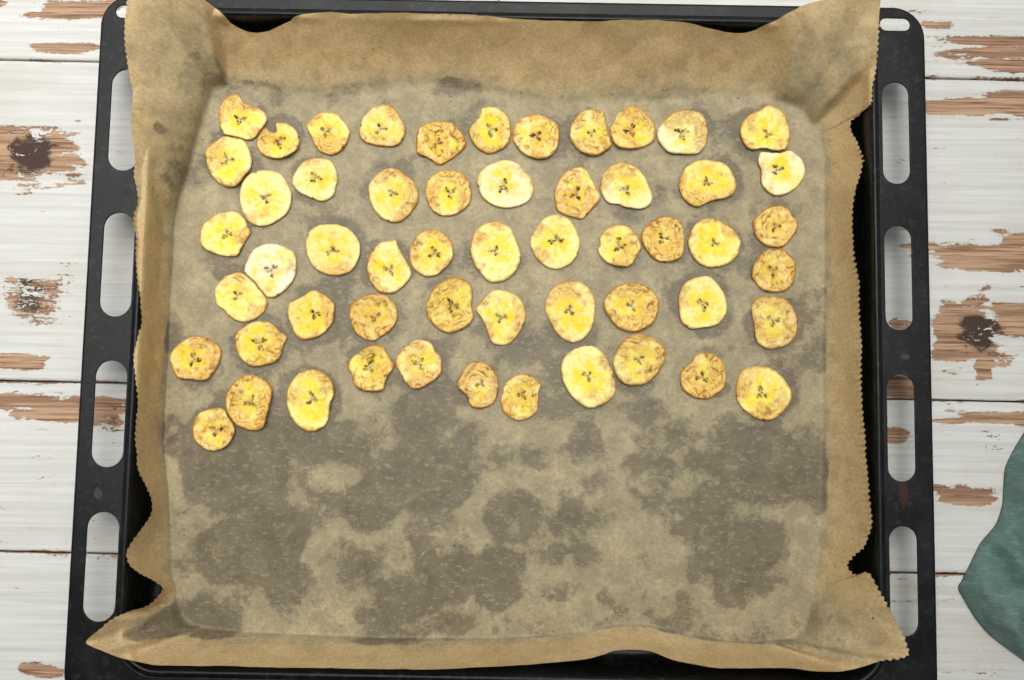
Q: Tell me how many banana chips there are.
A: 55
